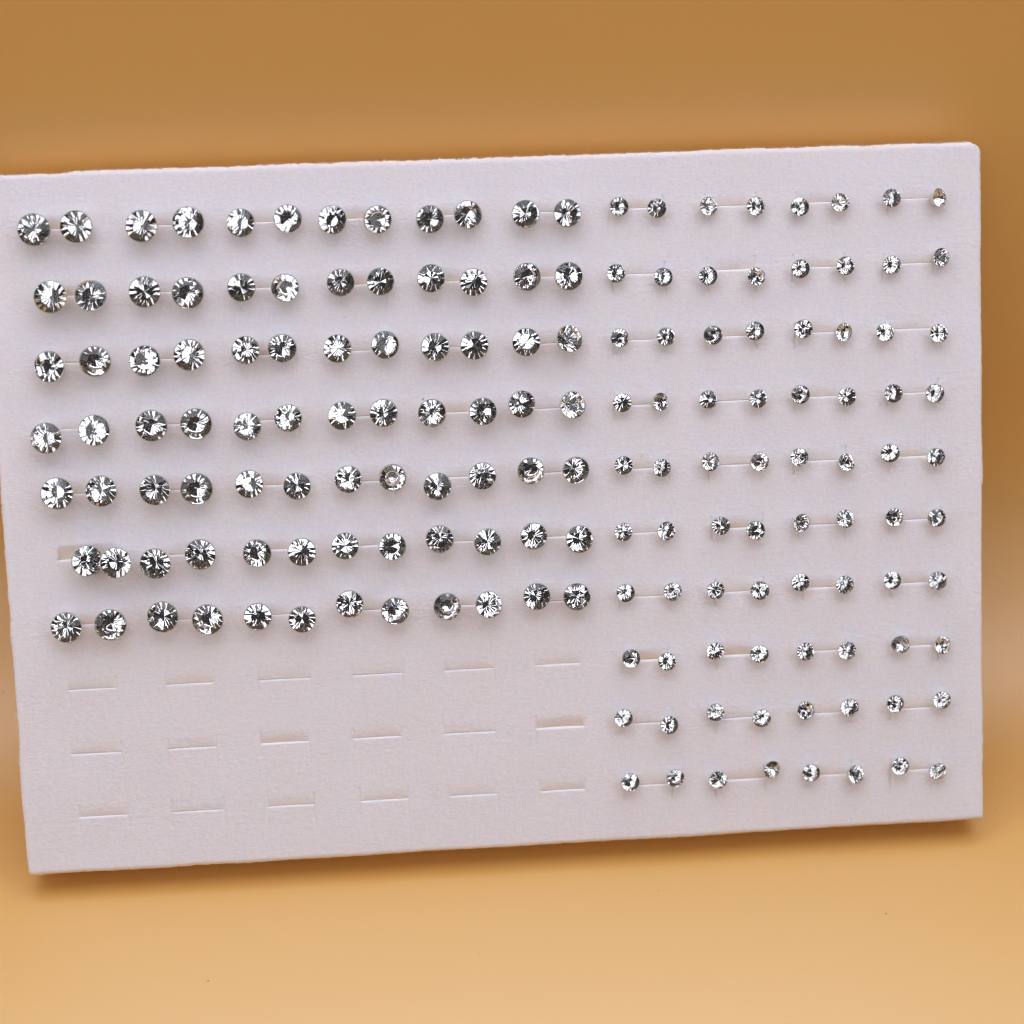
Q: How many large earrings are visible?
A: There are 84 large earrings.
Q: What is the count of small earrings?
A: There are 80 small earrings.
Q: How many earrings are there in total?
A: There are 164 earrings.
